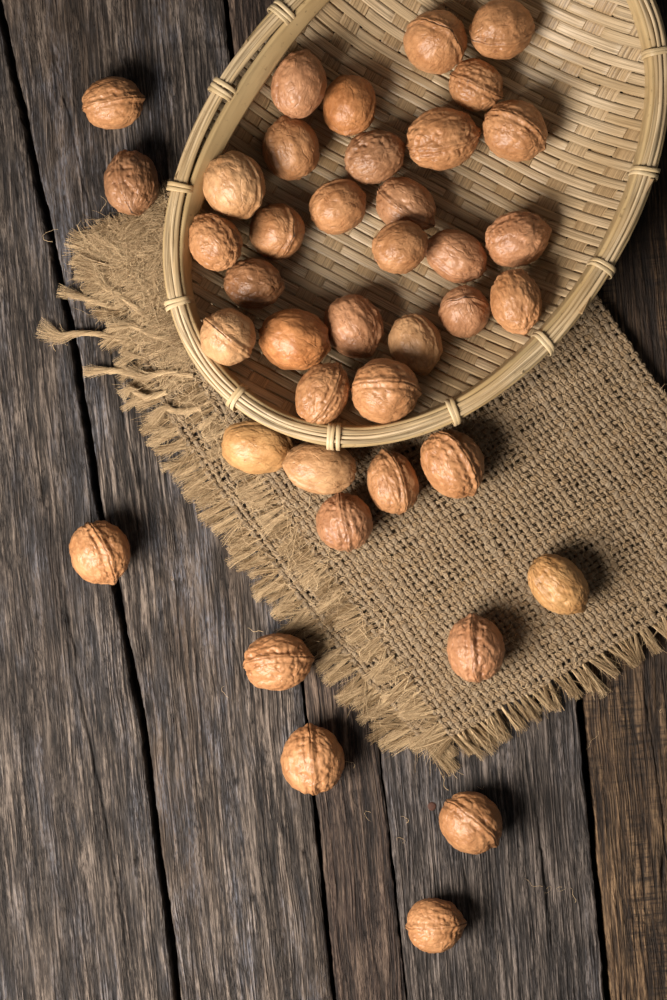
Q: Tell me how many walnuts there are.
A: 40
